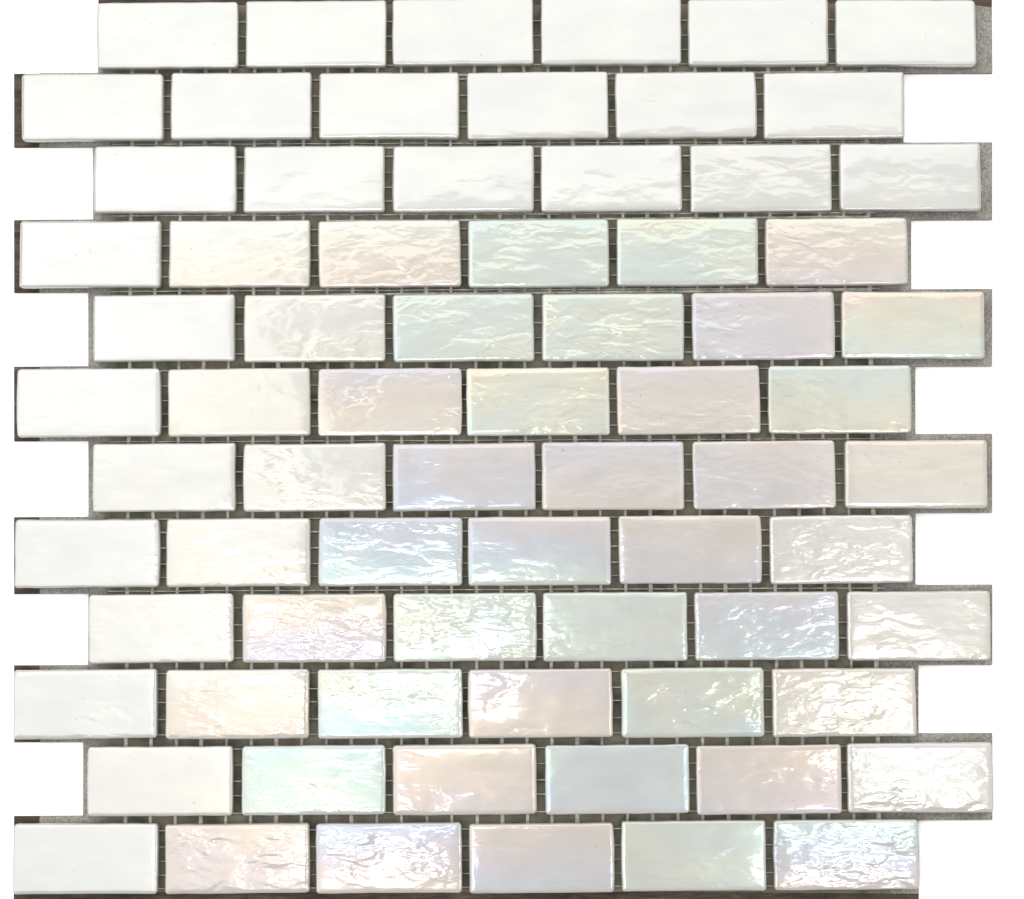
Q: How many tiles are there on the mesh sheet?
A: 72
